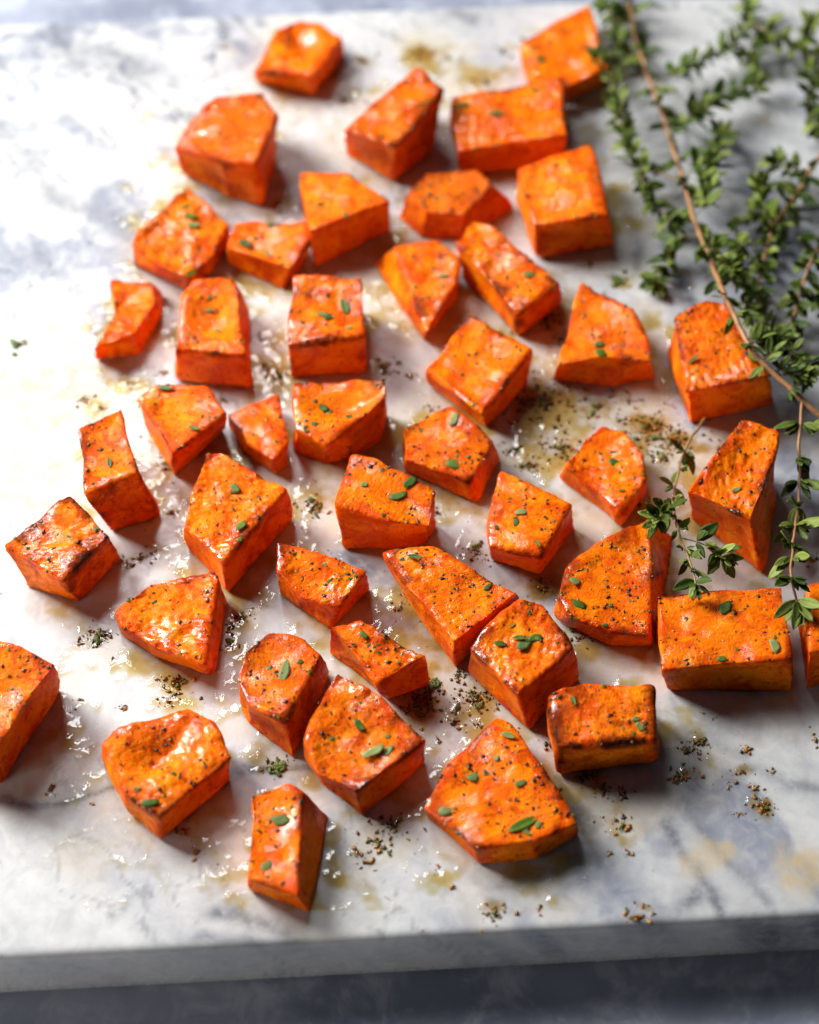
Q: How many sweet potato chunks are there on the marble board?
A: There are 44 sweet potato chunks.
